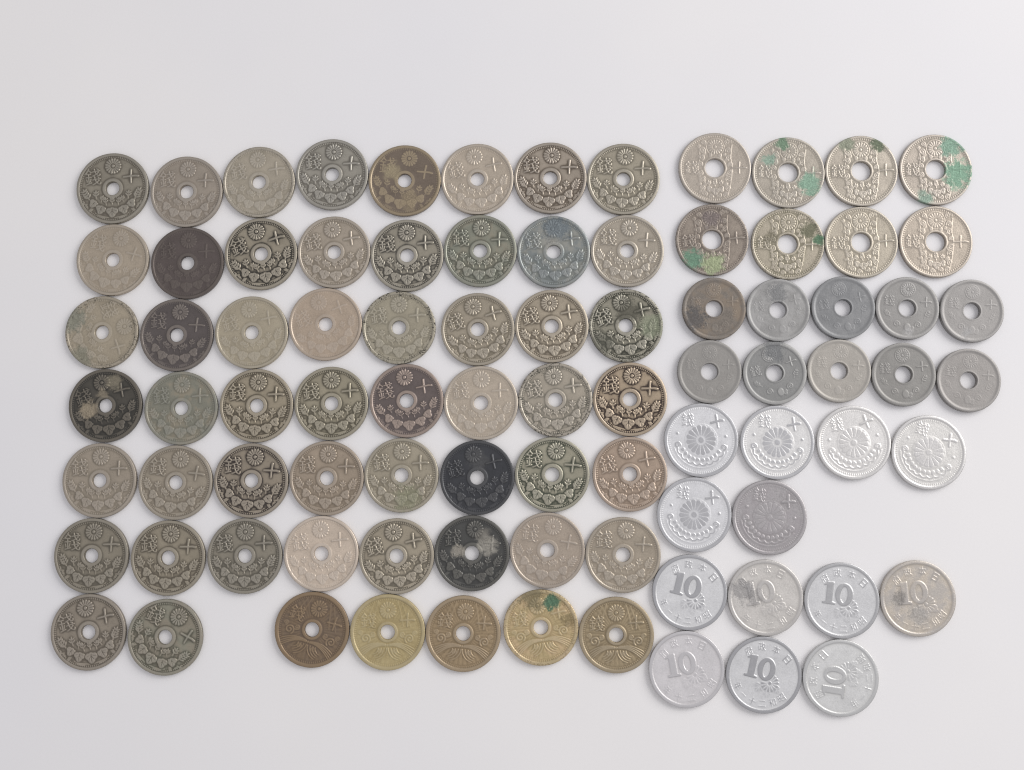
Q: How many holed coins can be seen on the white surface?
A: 73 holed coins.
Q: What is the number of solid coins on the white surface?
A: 13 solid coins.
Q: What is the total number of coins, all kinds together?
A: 86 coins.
